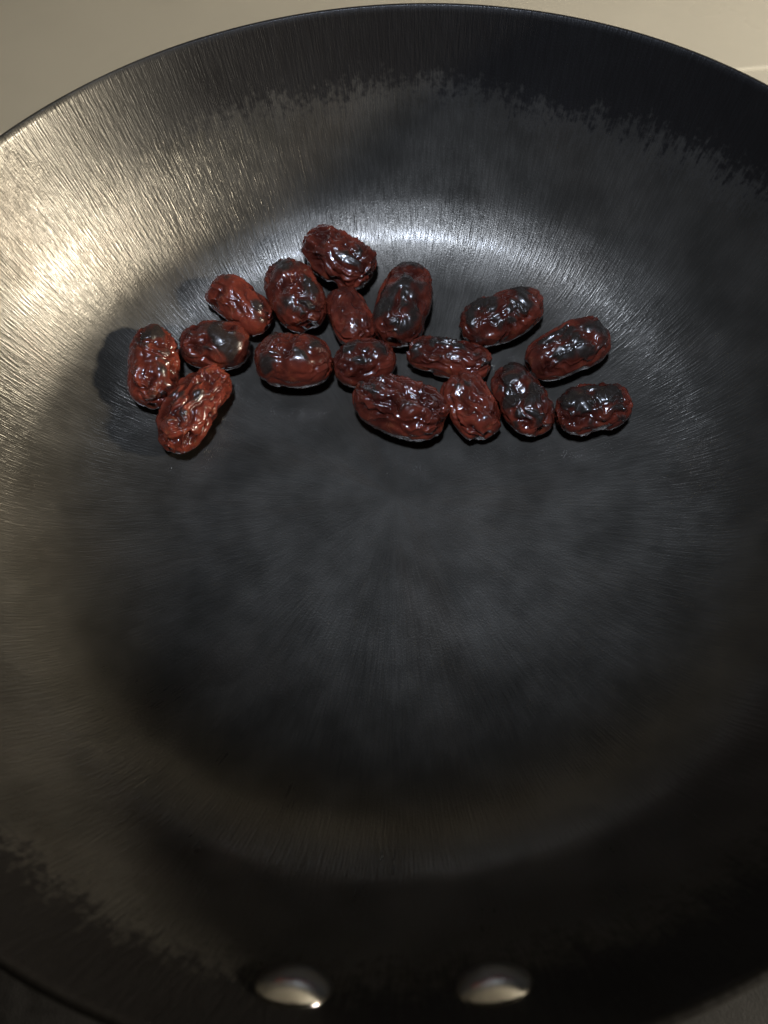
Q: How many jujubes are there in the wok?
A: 17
